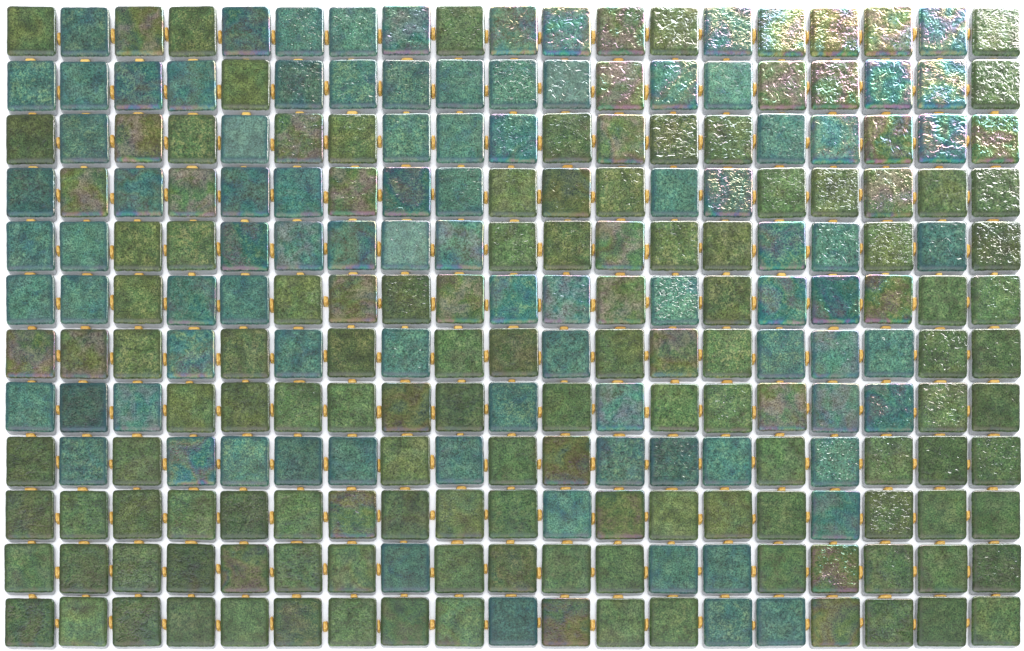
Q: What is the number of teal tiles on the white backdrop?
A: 90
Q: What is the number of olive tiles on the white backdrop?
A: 138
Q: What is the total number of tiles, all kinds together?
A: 228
